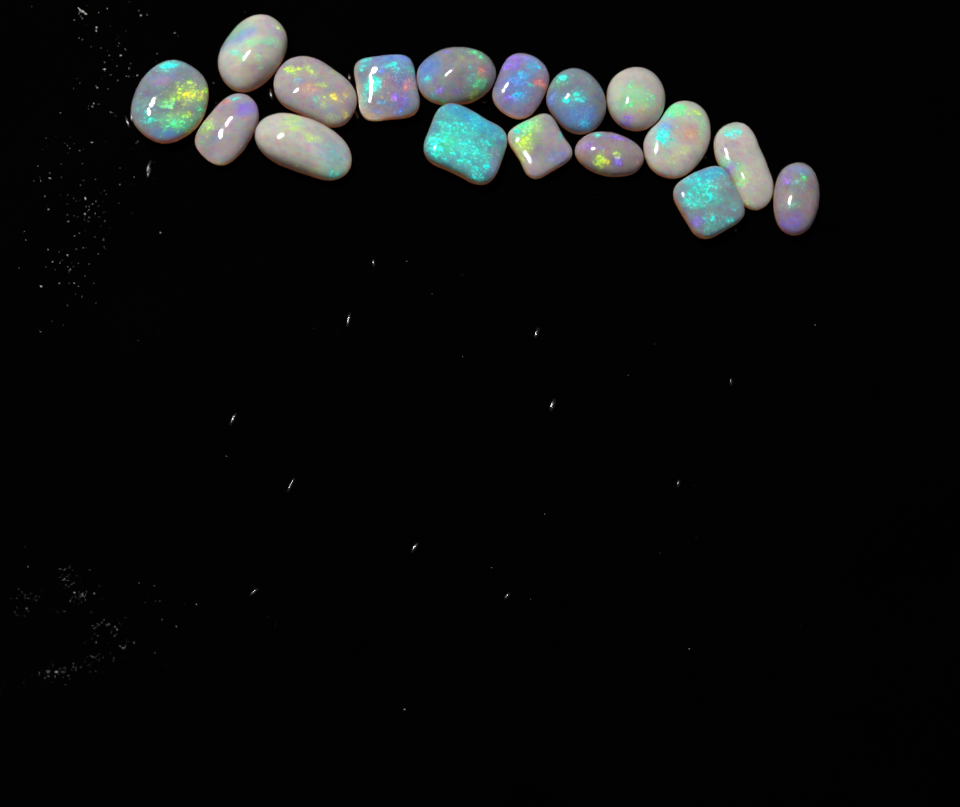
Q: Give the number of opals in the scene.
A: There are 17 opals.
